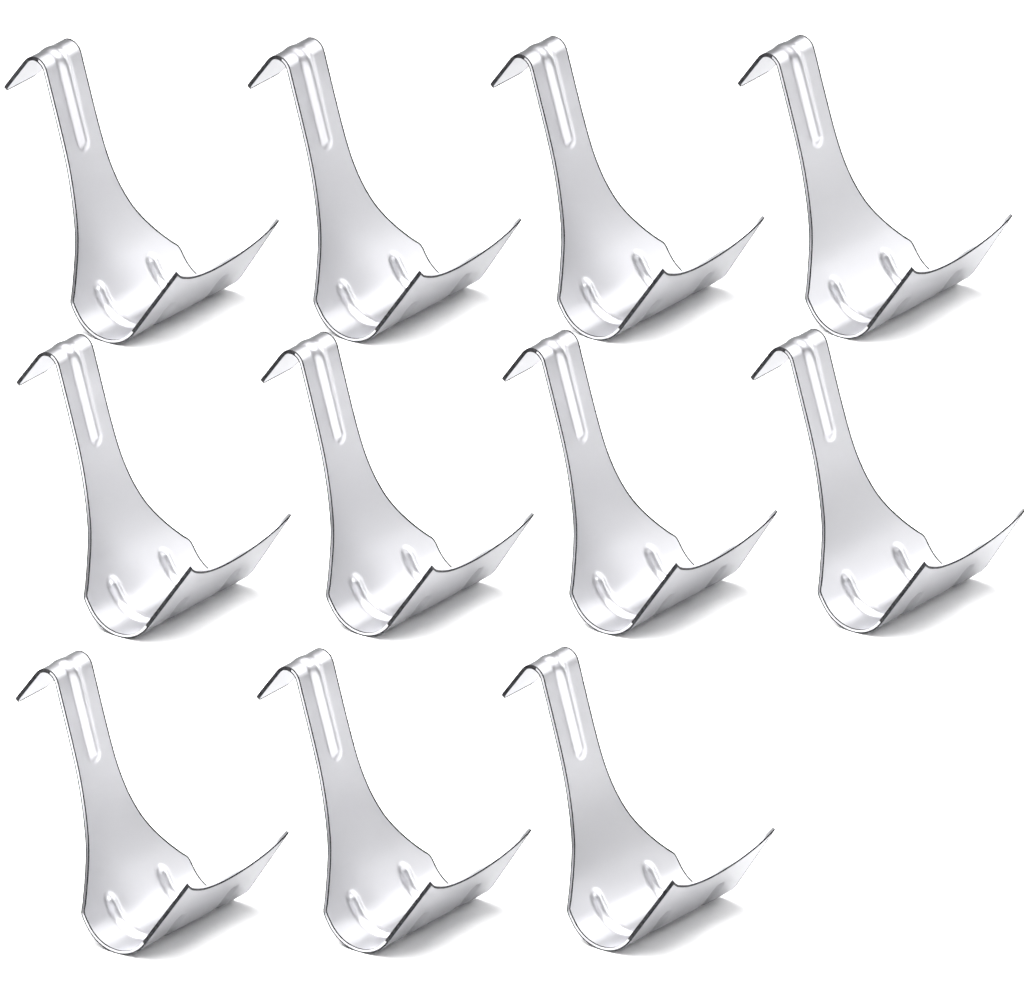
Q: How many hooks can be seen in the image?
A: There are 11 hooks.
